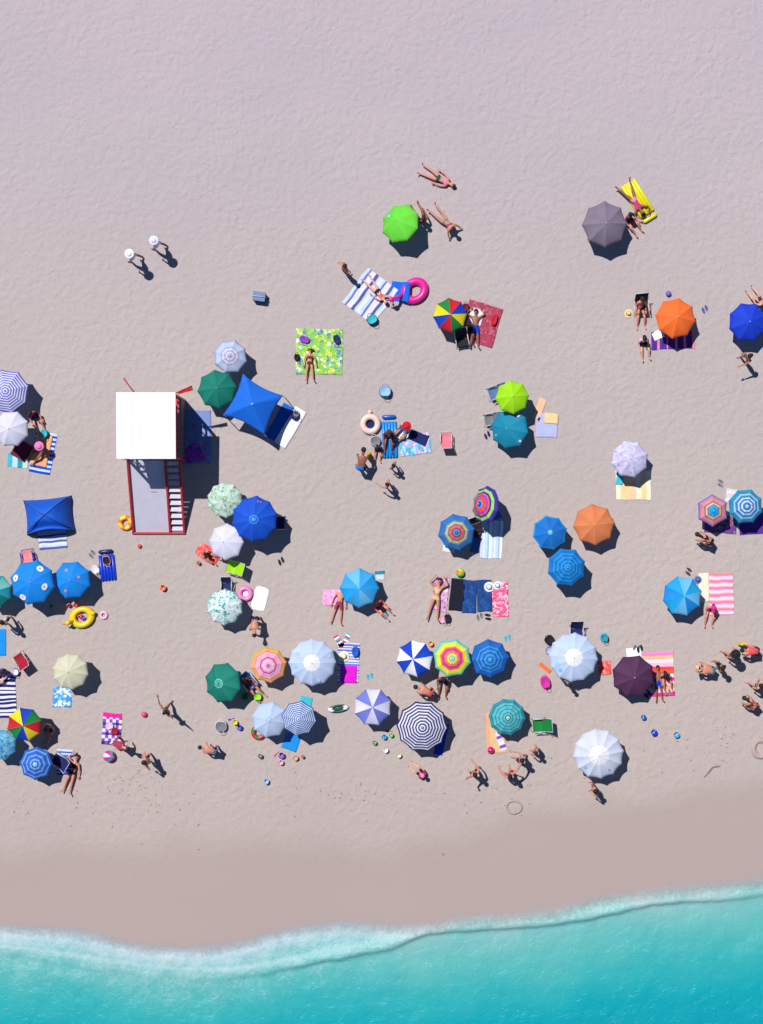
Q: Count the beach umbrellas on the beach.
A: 46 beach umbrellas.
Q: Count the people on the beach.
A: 57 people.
